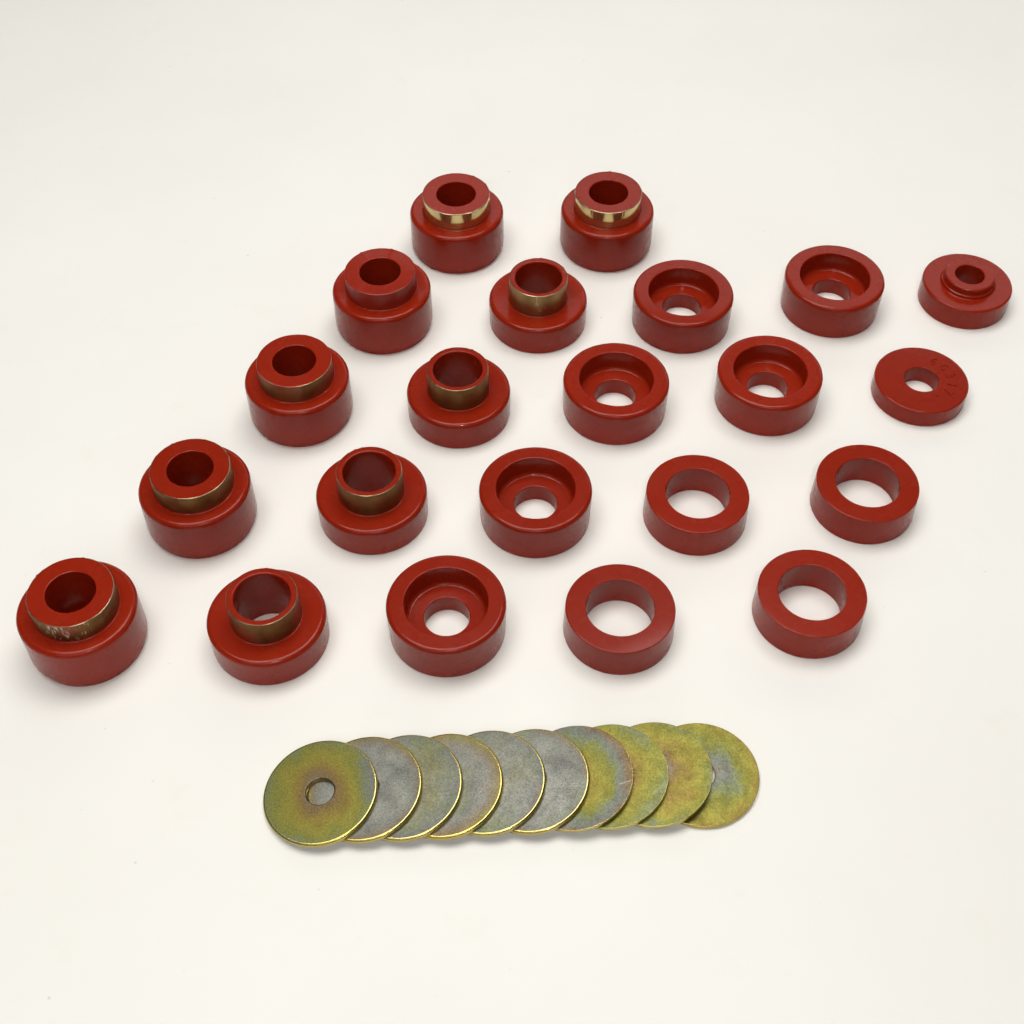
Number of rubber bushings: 22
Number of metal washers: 10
